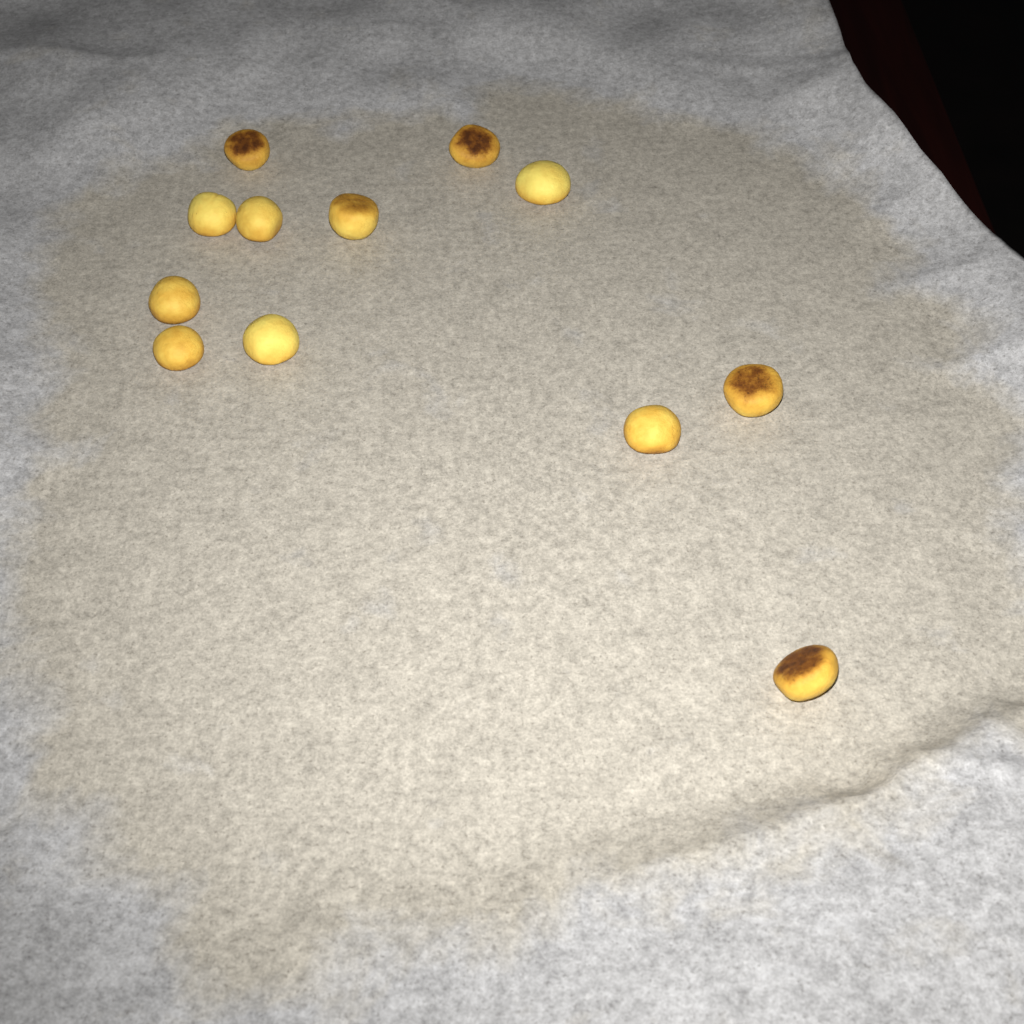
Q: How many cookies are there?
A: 12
